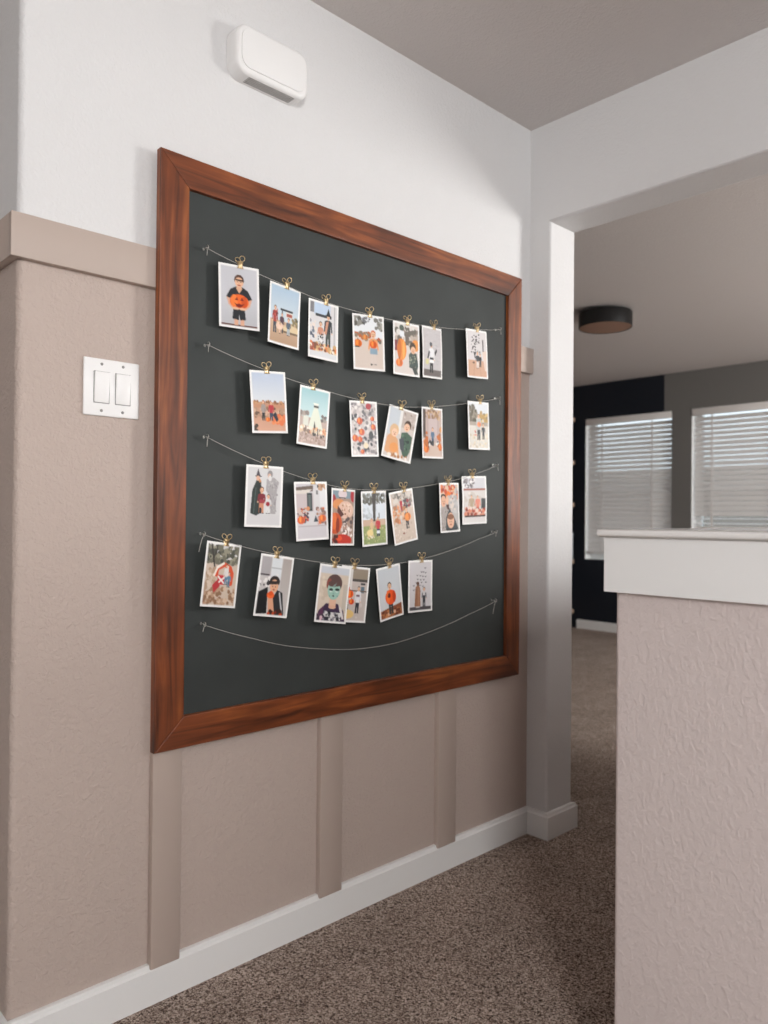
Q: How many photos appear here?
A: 26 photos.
